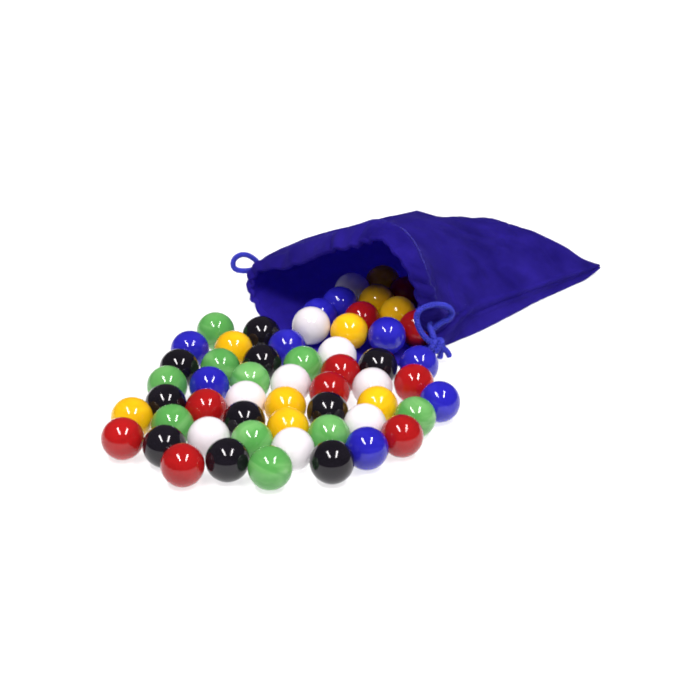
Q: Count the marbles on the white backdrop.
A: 57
